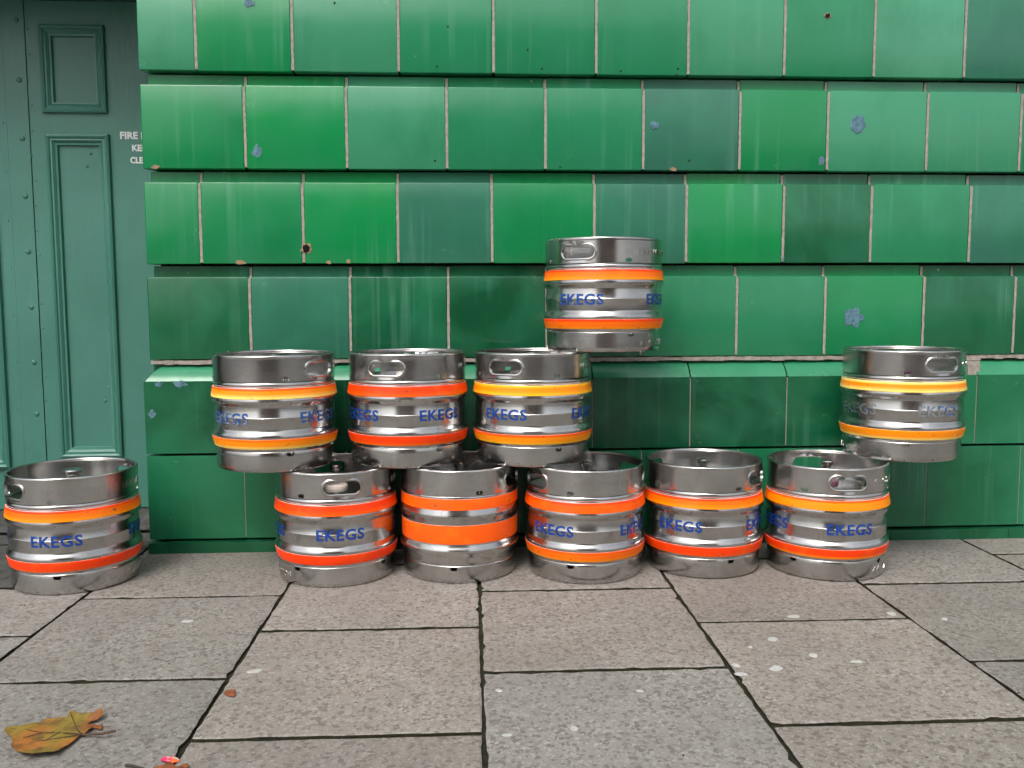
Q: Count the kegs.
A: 11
